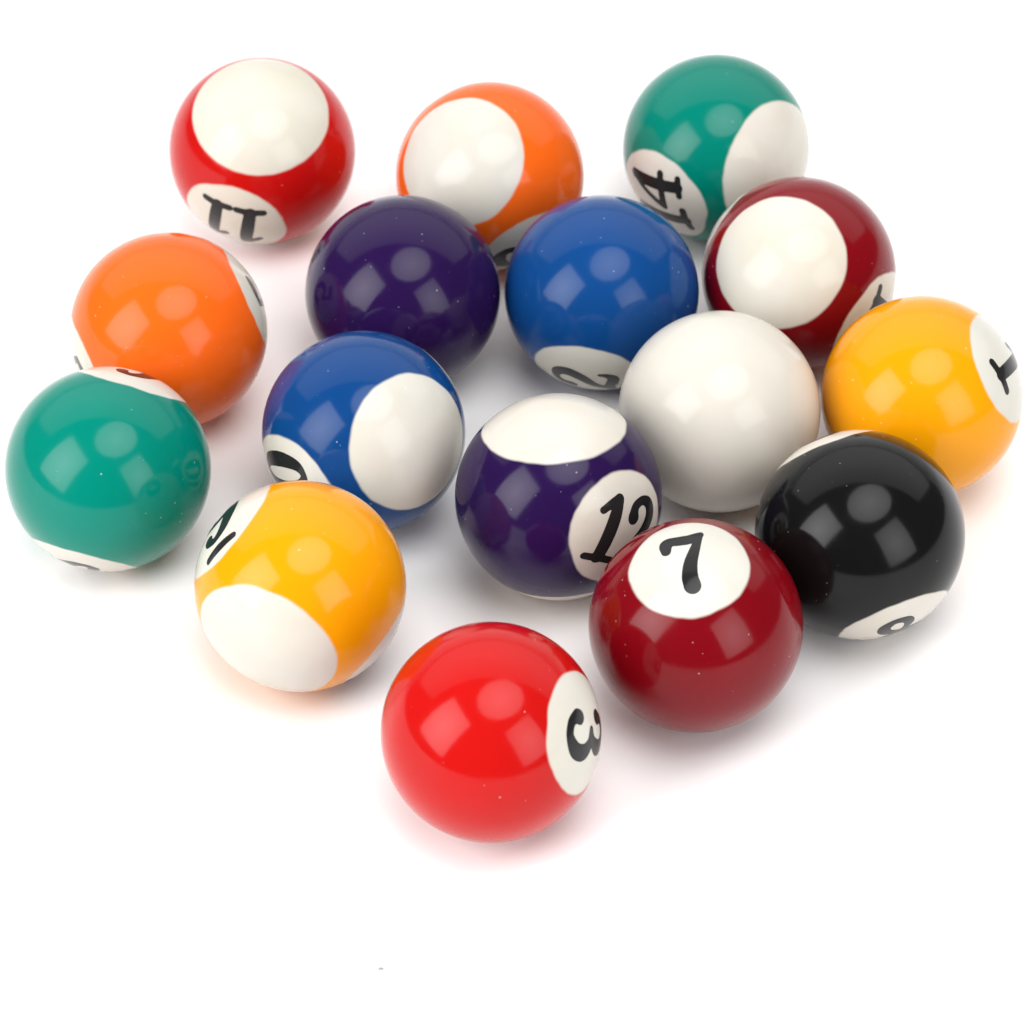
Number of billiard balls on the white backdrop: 16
